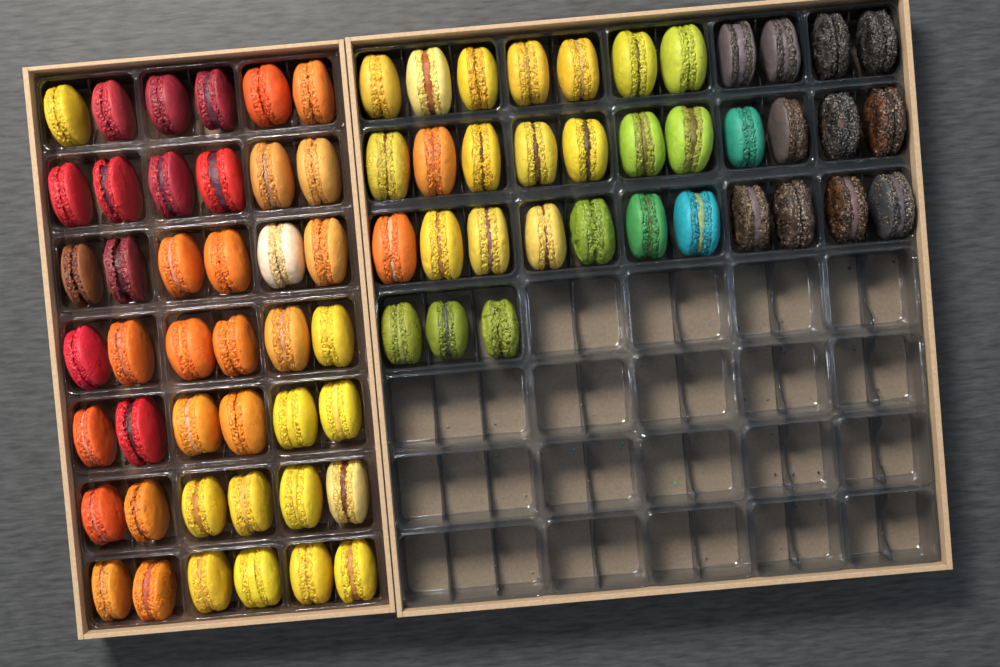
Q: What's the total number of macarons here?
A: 78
